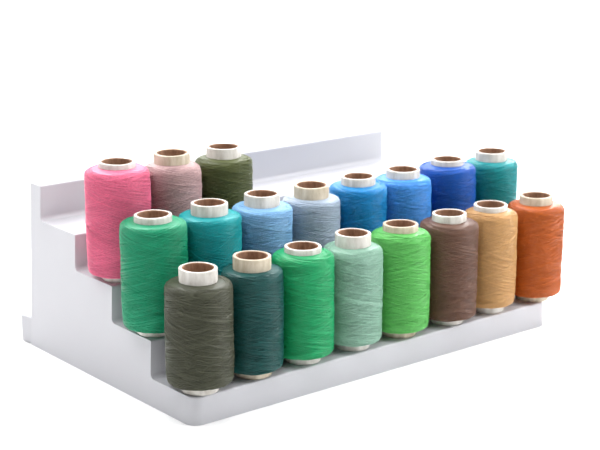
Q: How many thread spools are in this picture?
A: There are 19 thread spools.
